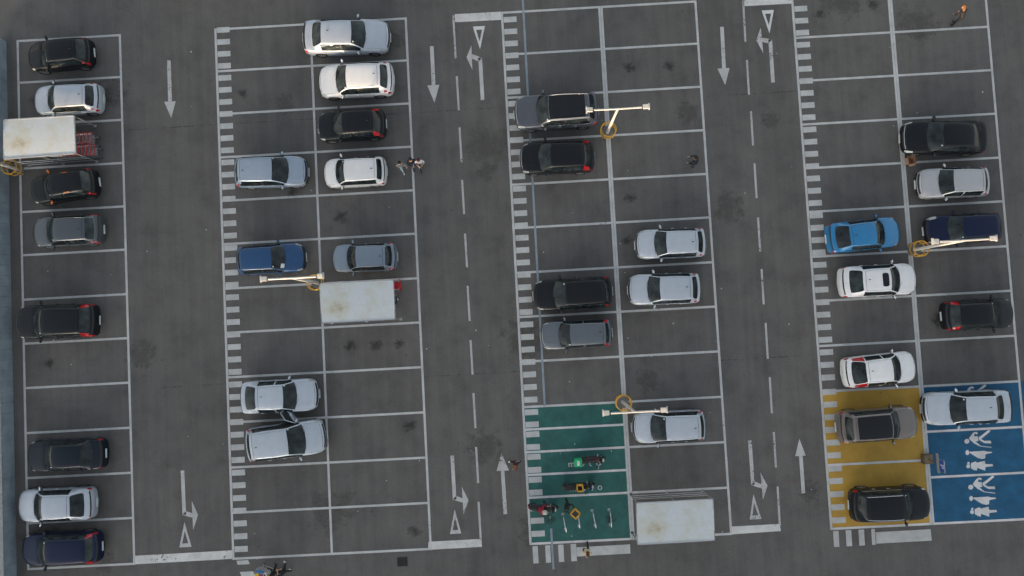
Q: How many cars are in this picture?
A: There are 34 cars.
